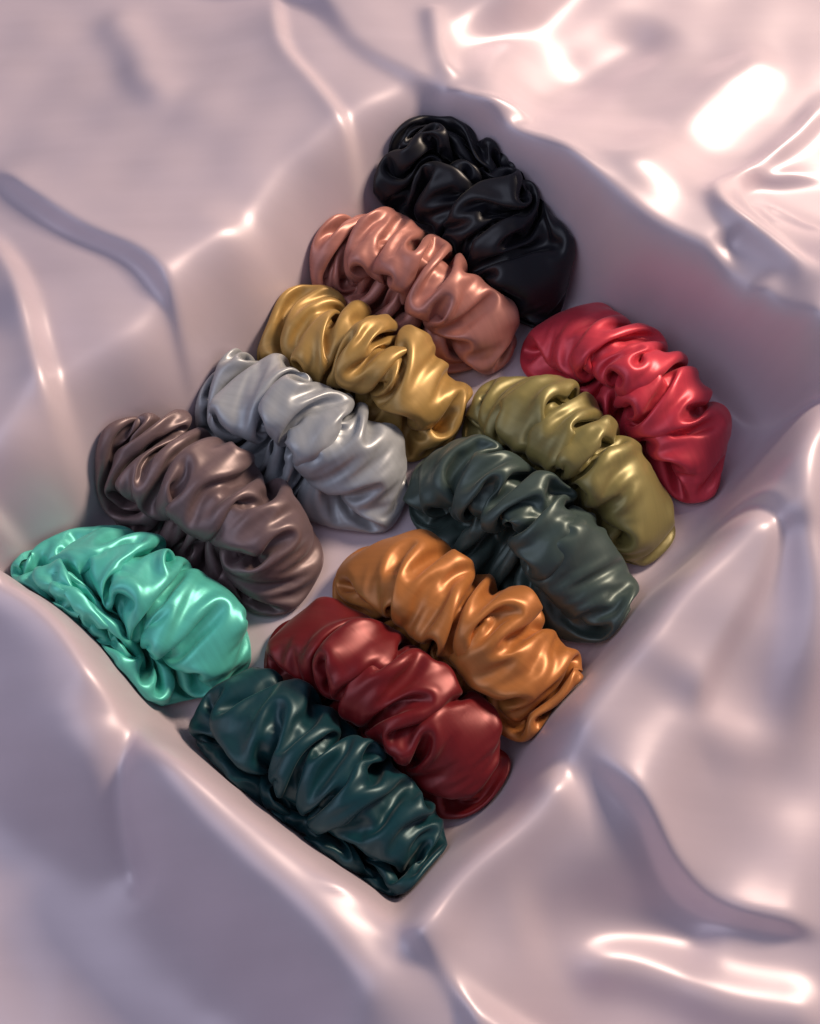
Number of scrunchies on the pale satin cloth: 12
